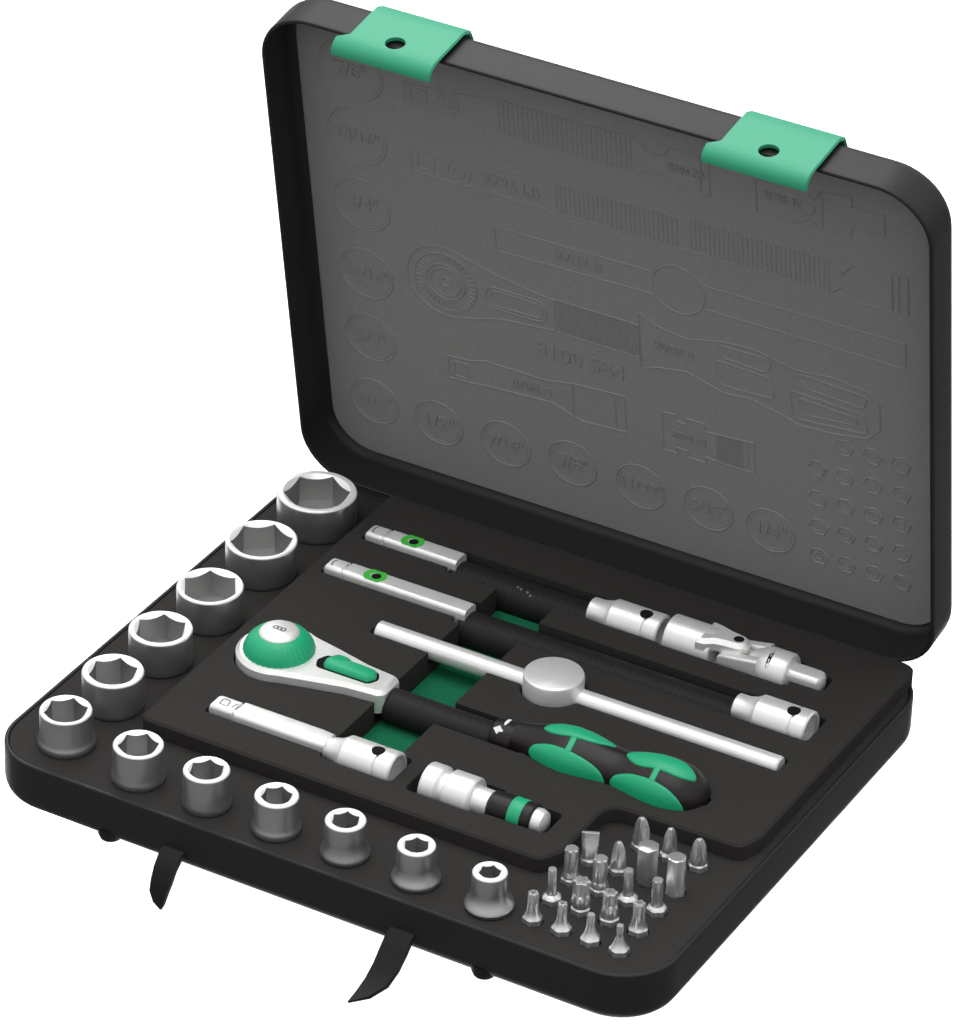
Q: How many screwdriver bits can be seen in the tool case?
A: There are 19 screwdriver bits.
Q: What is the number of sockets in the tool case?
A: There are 12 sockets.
